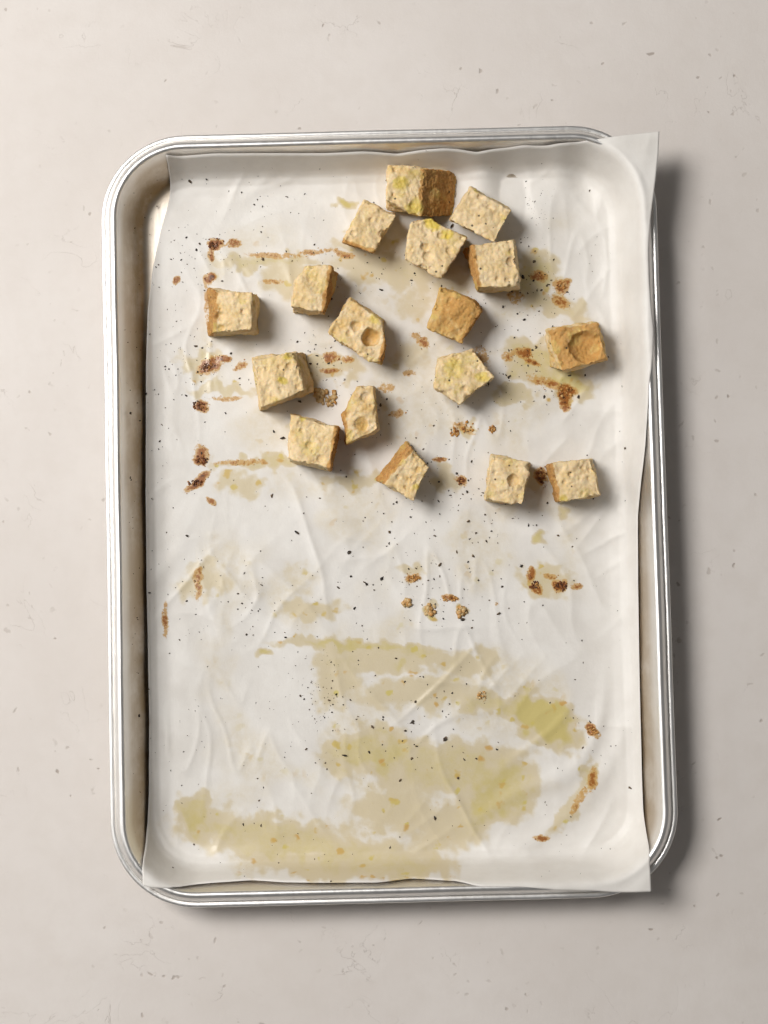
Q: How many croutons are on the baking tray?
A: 17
